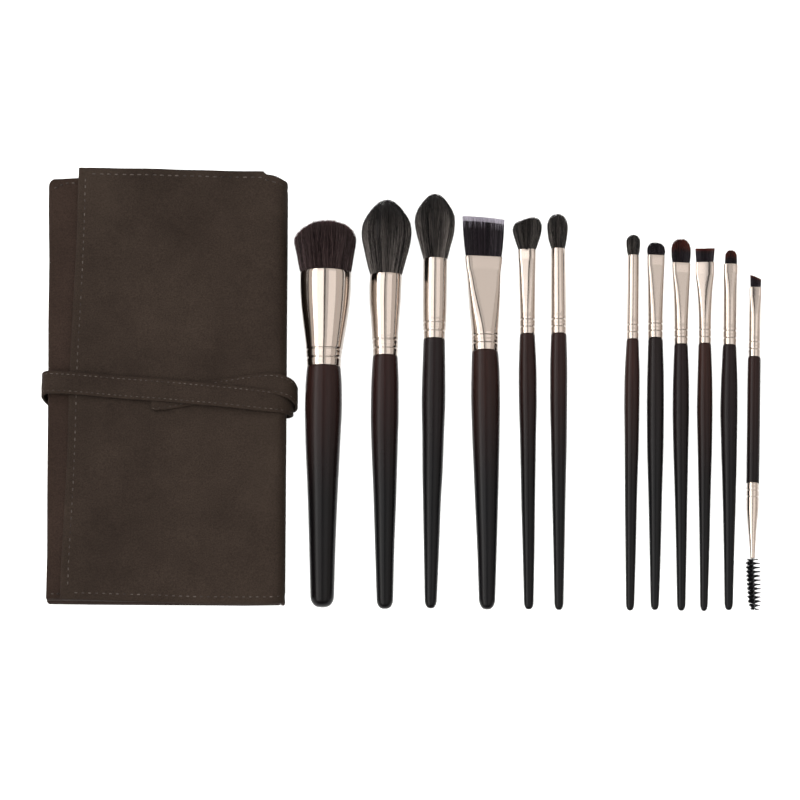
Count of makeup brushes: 12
